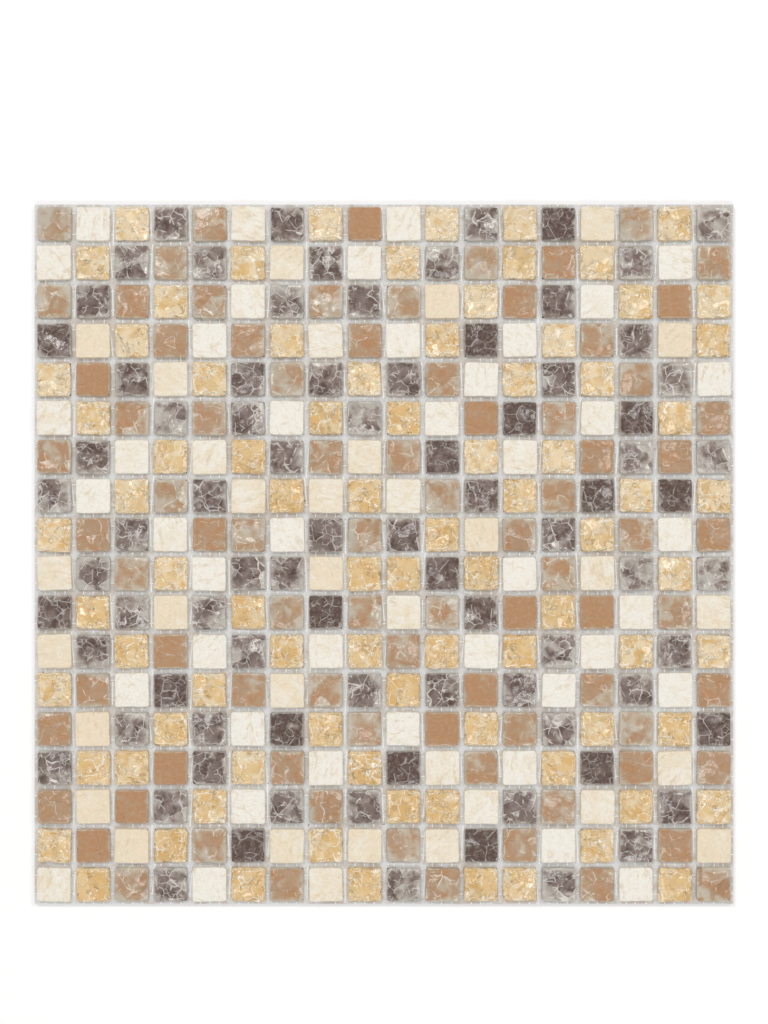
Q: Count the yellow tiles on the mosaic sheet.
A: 84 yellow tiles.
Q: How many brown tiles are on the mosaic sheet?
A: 83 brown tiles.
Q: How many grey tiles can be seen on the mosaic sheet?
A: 82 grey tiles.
